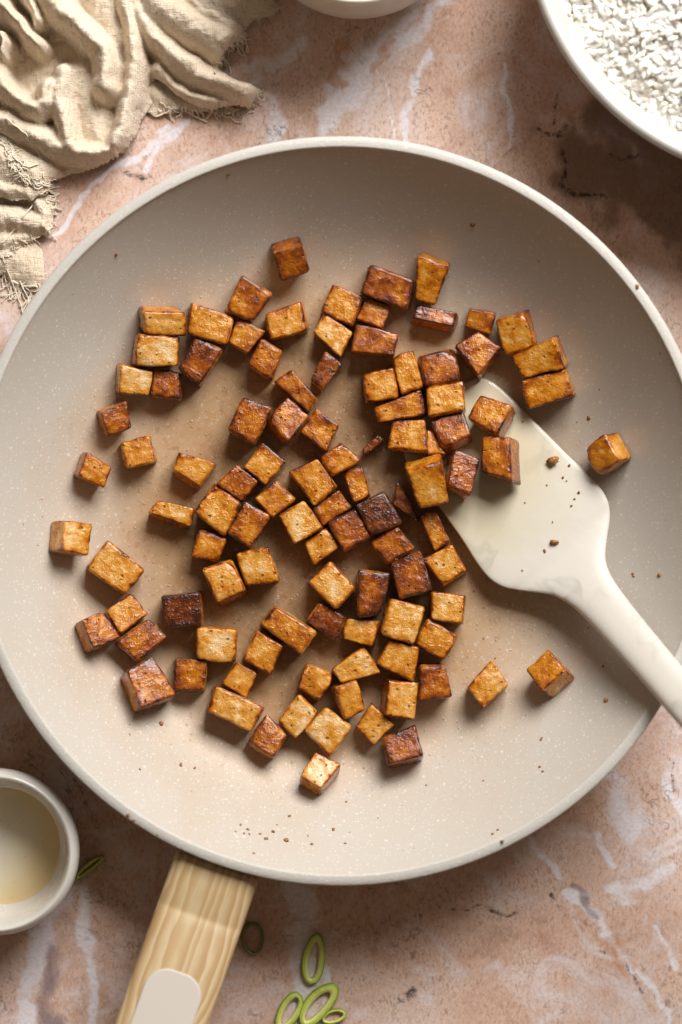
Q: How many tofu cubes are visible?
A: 102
